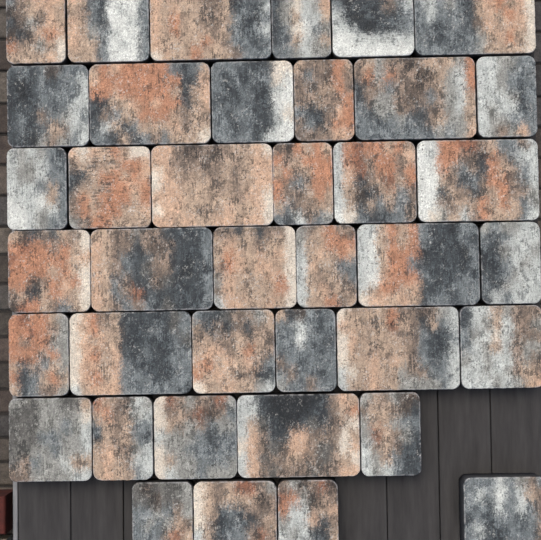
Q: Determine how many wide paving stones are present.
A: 11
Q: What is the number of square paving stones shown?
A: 14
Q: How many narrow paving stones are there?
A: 14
